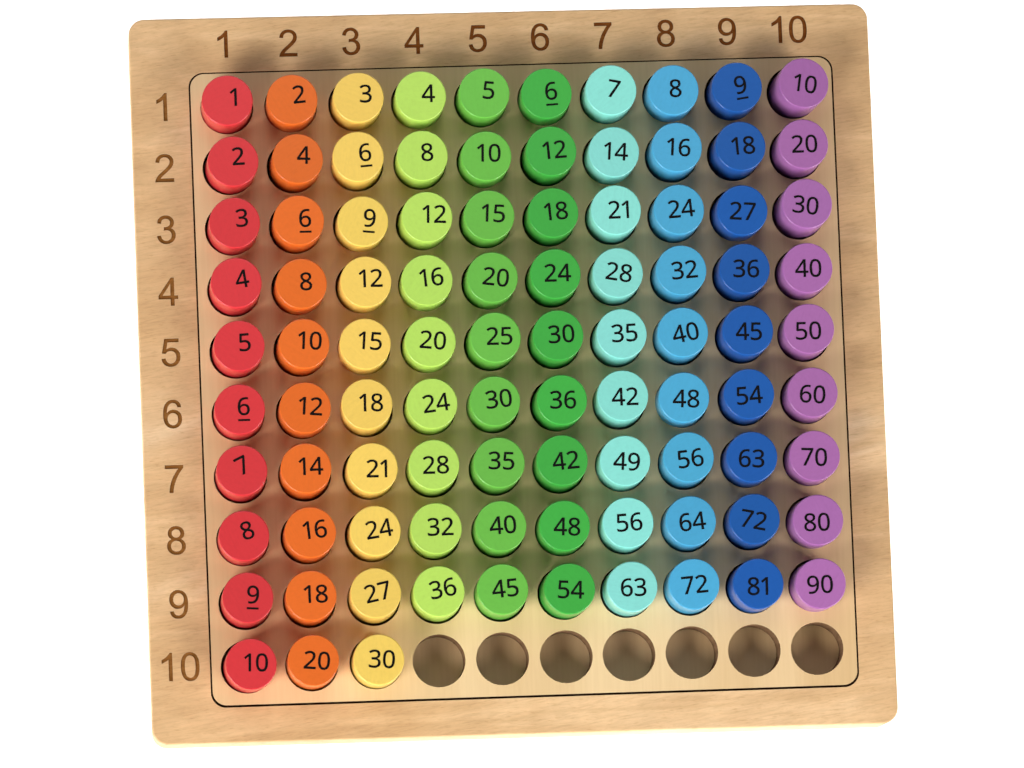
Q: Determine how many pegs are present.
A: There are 93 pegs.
